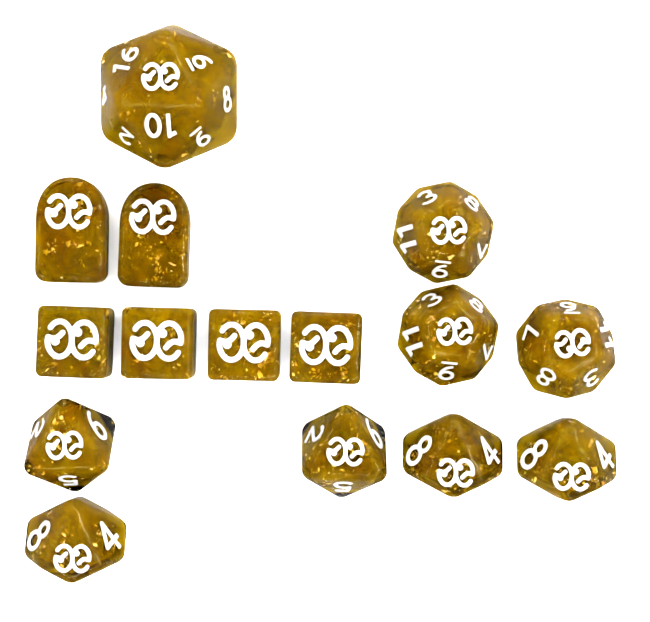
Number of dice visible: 15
